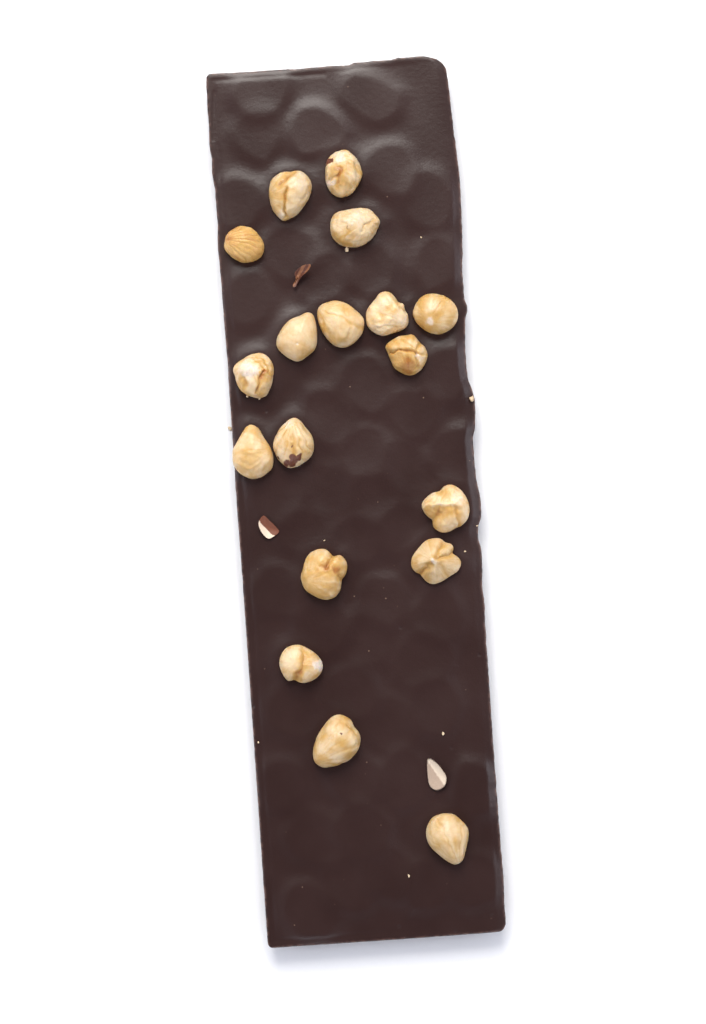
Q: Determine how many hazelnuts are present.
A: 18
